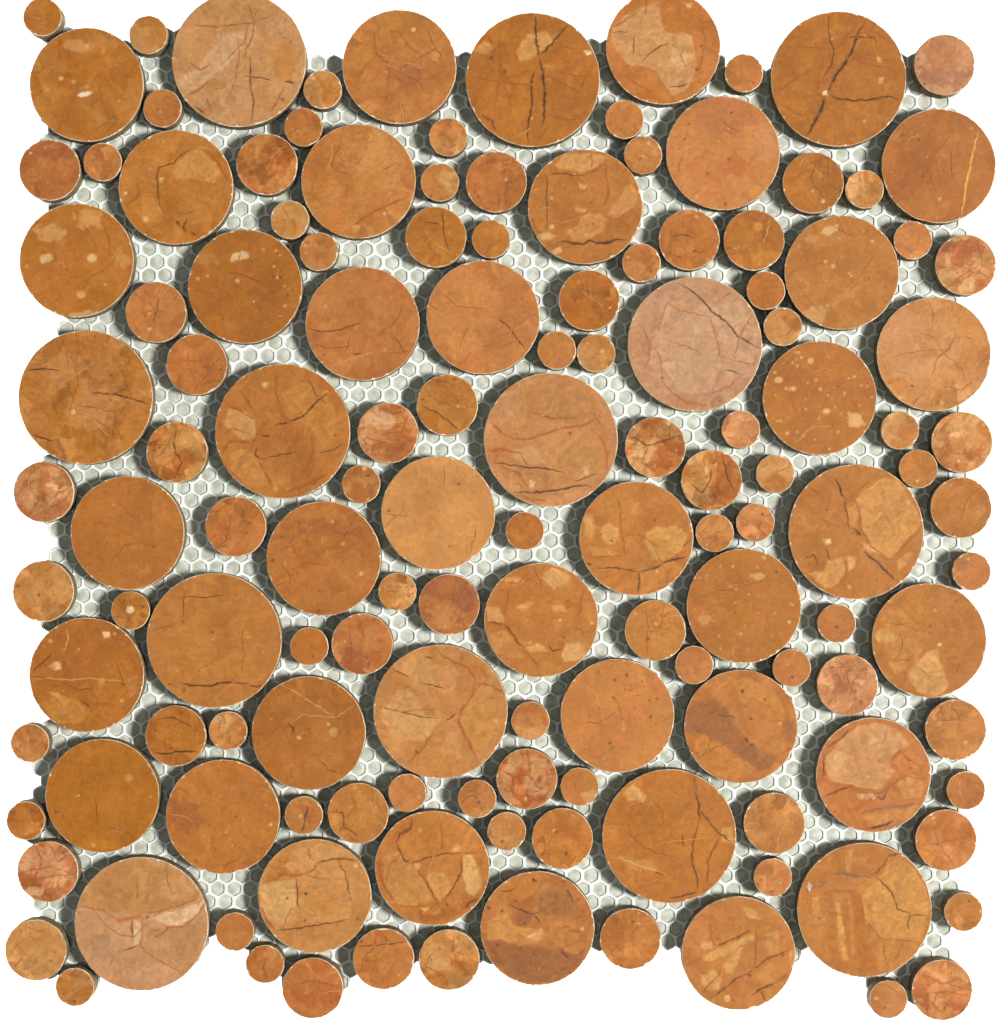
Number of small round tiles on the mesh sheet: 52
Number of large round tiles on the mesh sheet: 46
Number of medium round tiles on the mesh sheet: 40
